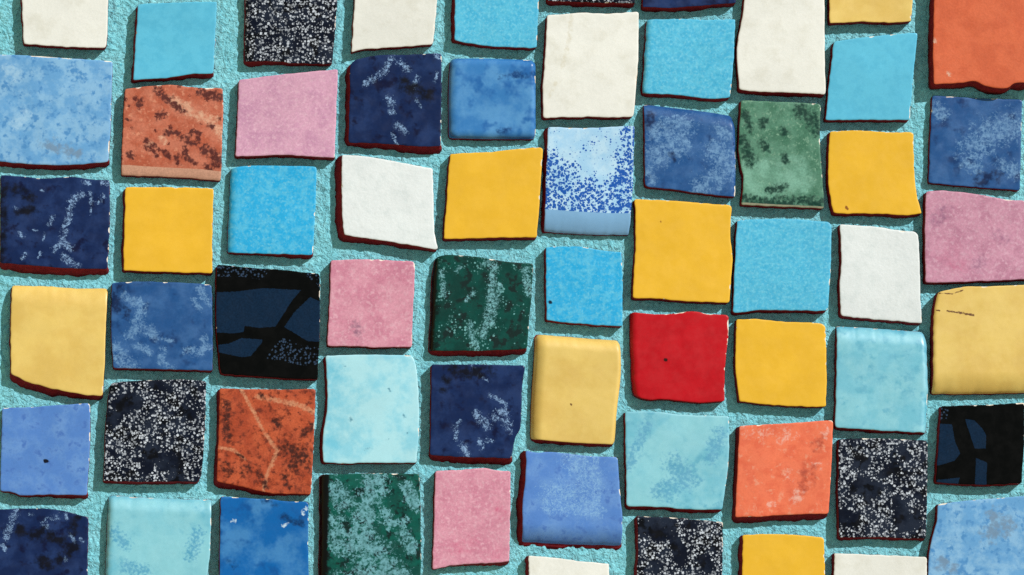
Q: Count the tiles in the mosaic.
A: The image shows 63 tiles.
